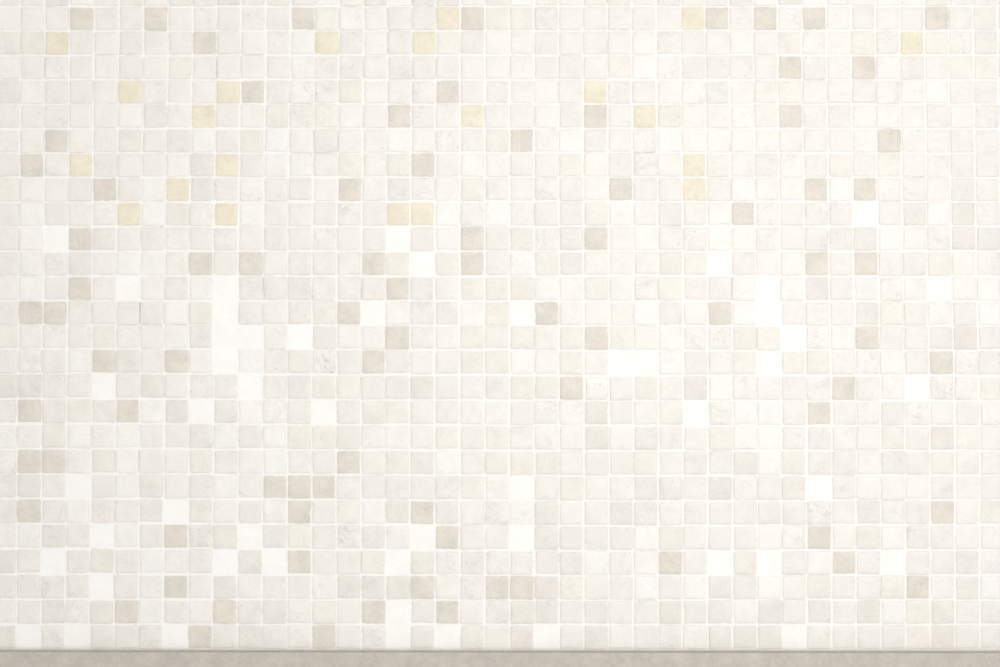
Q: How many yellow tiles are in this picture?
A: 21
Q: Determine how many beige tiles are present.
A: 82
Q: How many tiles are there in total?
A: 103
